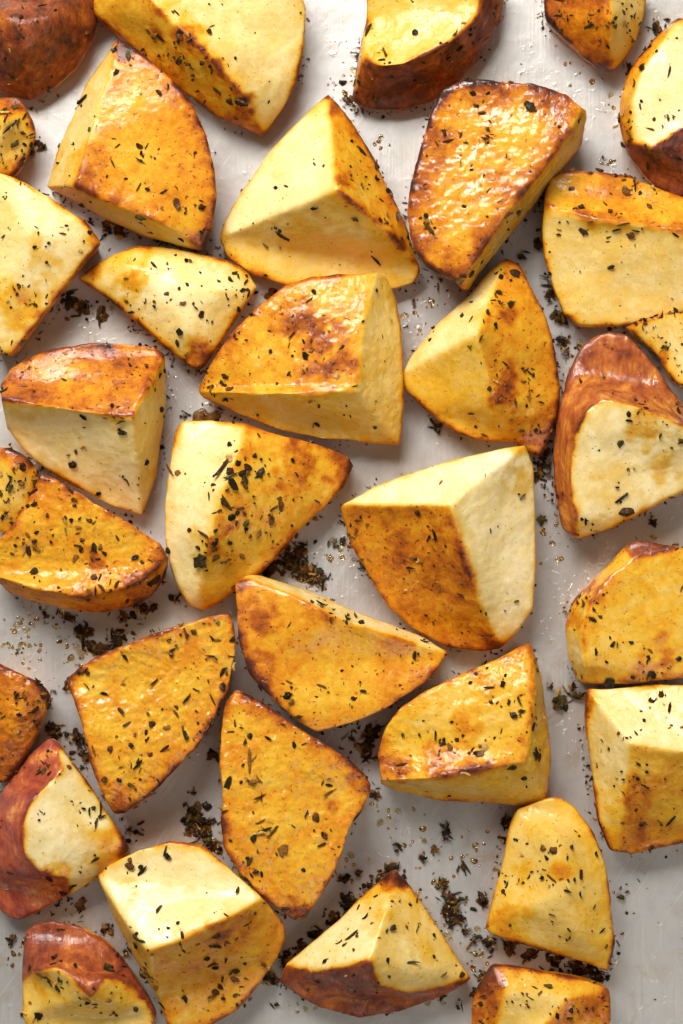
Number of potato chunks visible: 34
